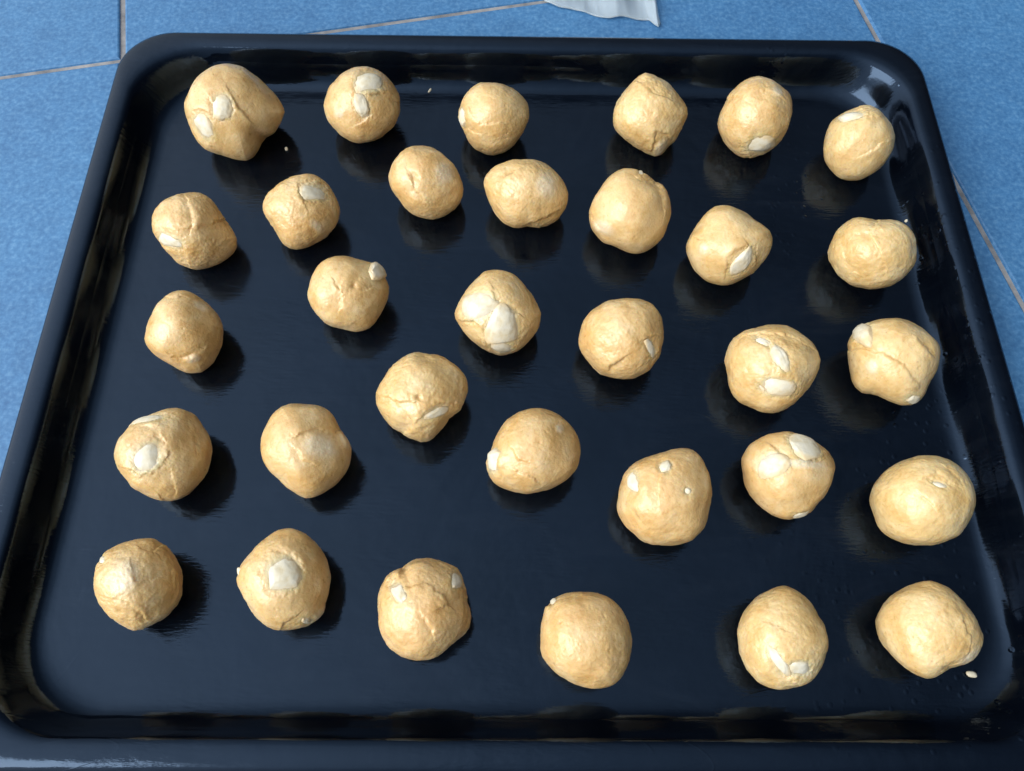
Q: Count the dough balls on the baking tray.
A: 32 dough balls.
